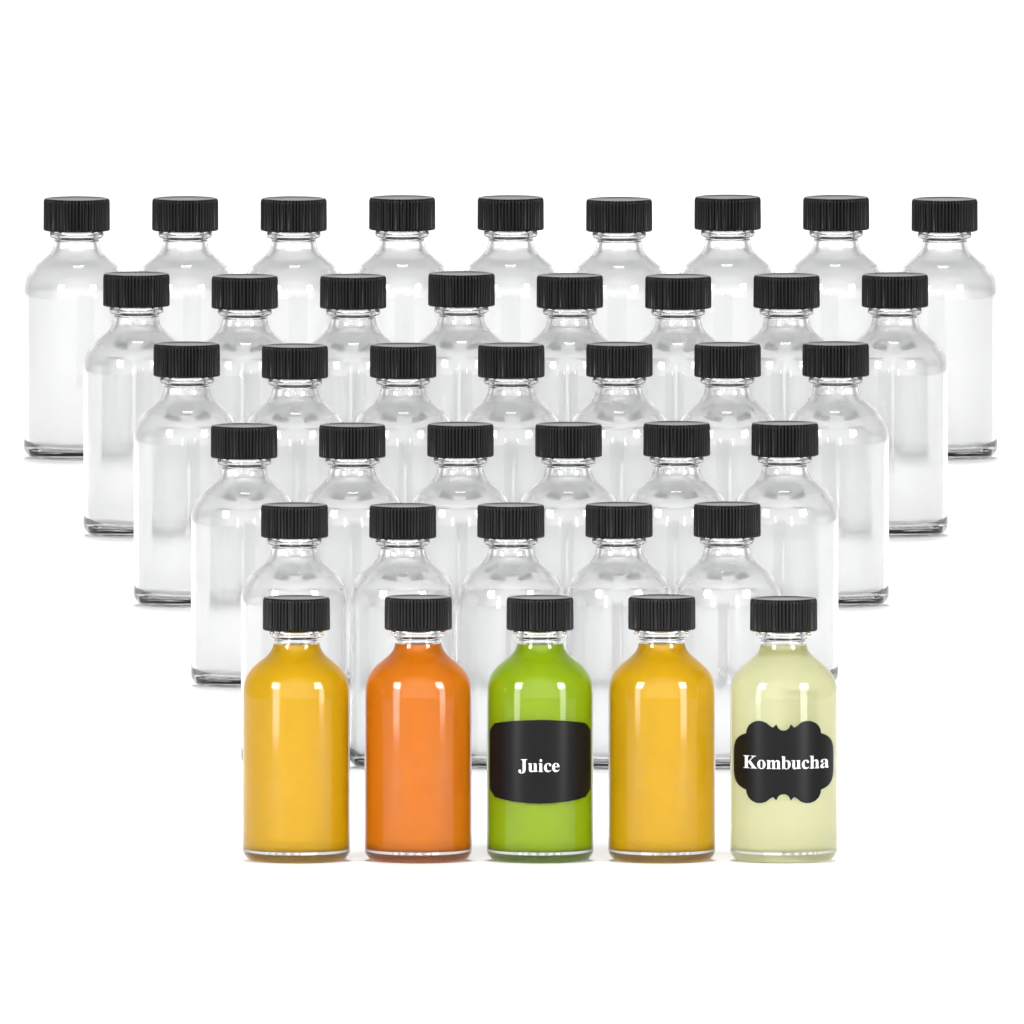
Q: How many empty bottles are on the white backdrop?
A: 35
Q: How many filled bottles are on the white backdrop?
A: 5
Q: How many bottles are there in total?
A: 40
